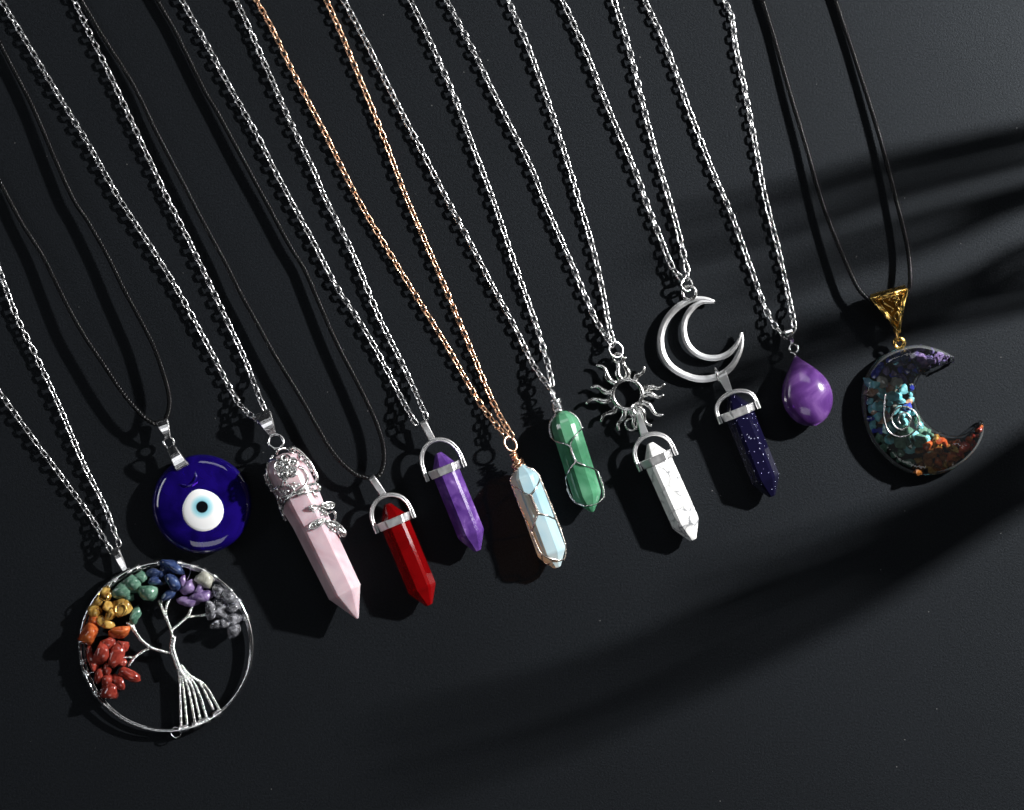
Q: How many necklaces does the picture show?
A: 11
